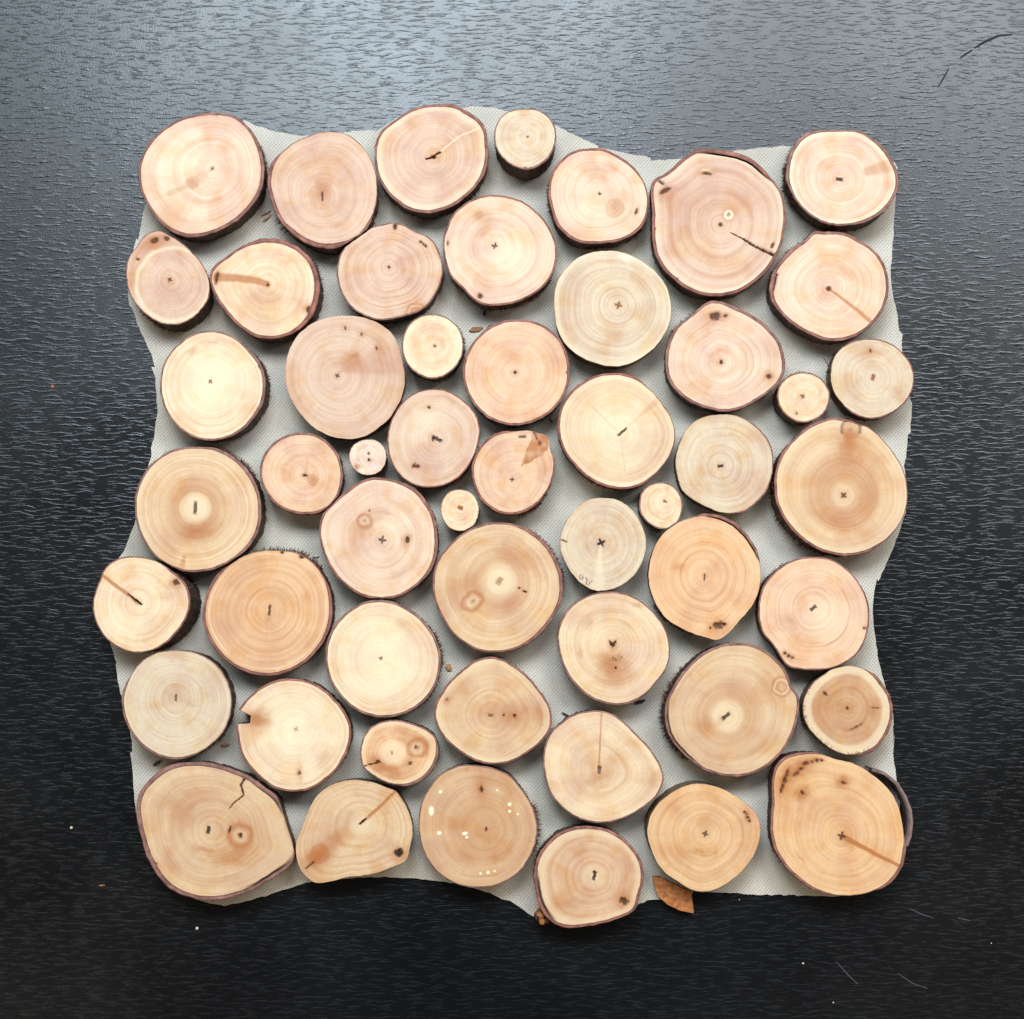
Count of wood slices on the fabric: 52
